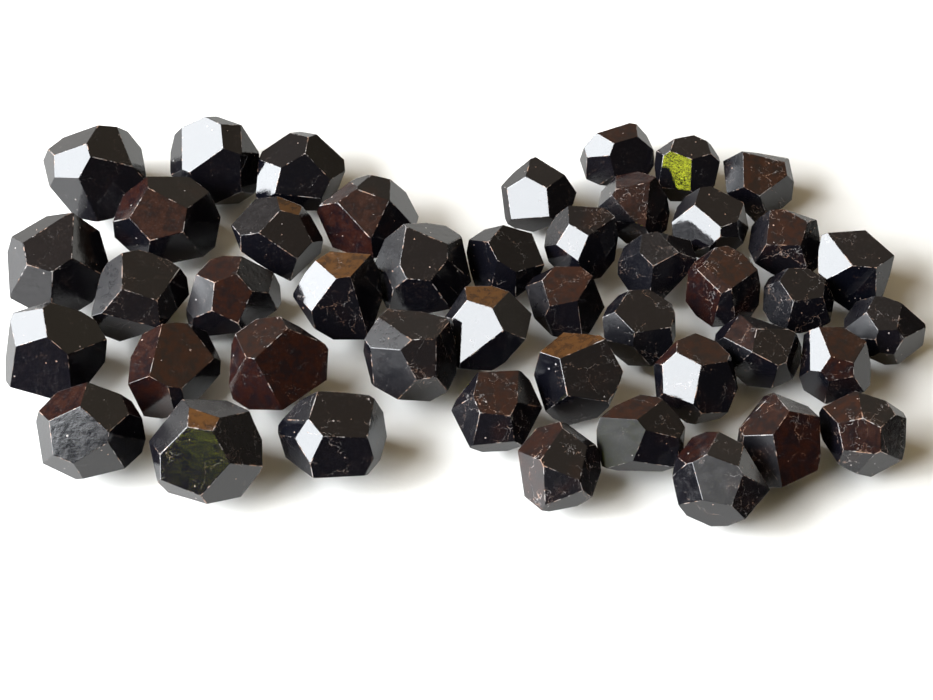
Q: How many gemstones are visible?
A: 45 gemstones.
